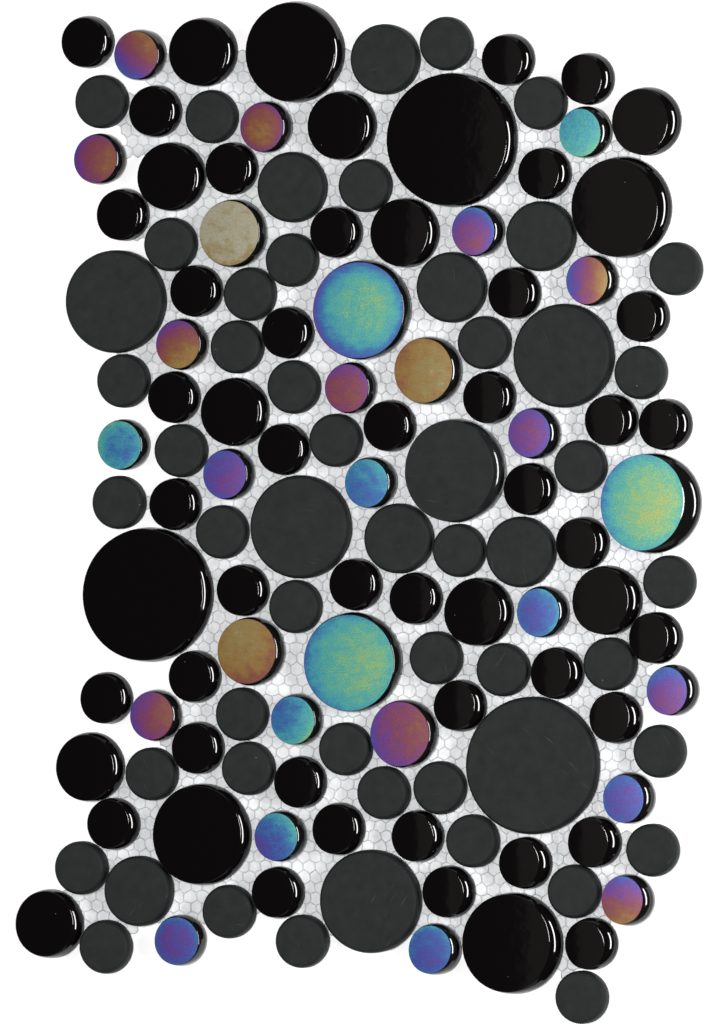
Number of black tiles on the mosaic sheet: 56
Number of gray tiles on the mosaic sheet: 53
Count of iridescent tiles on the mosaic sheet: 28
